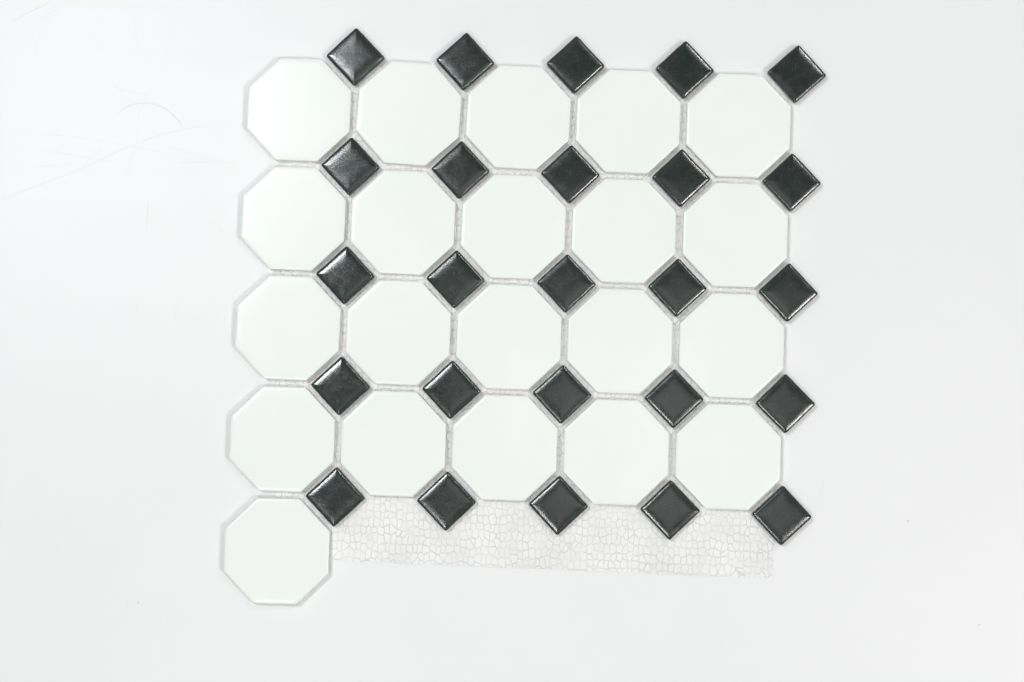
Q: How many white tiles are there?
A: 21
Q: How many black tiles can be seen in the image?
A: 25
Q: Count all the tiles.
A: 46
